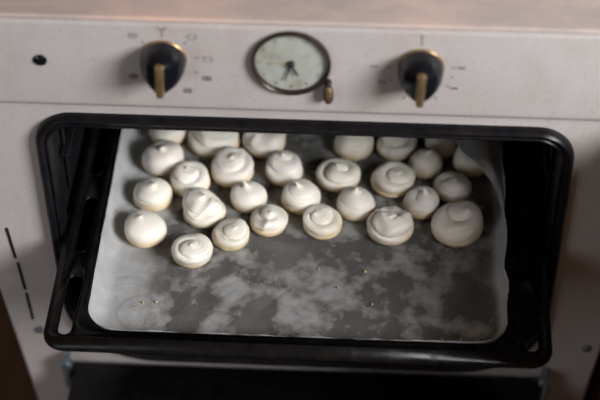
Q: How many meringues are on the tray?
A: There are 28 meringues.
